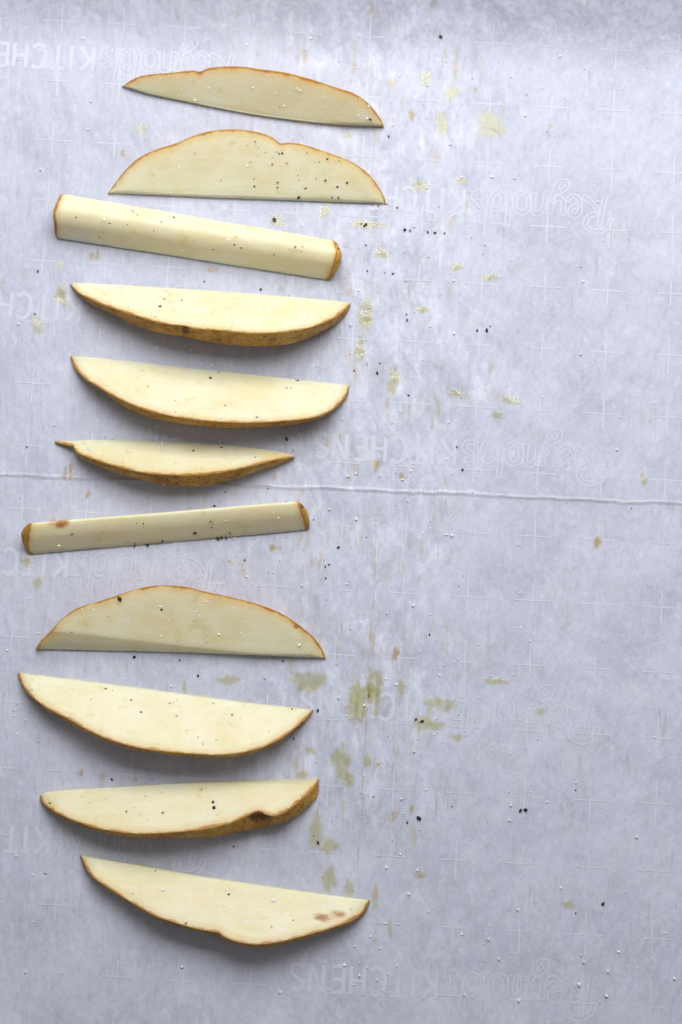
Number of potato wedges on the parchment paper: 11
